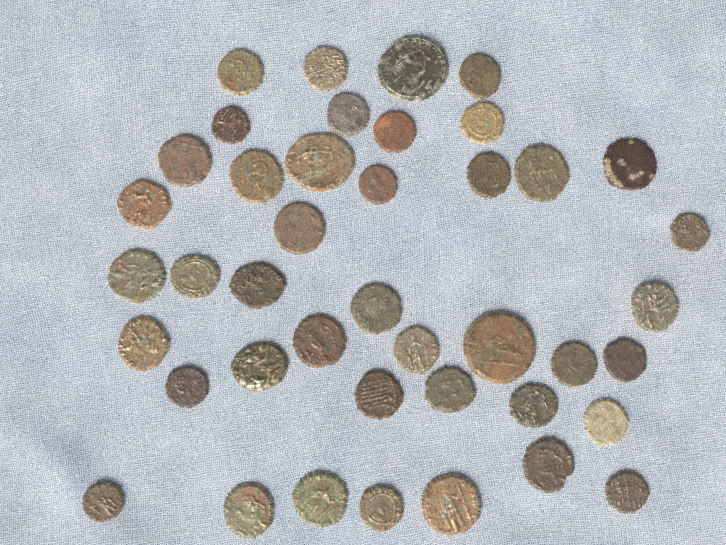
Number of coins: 42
